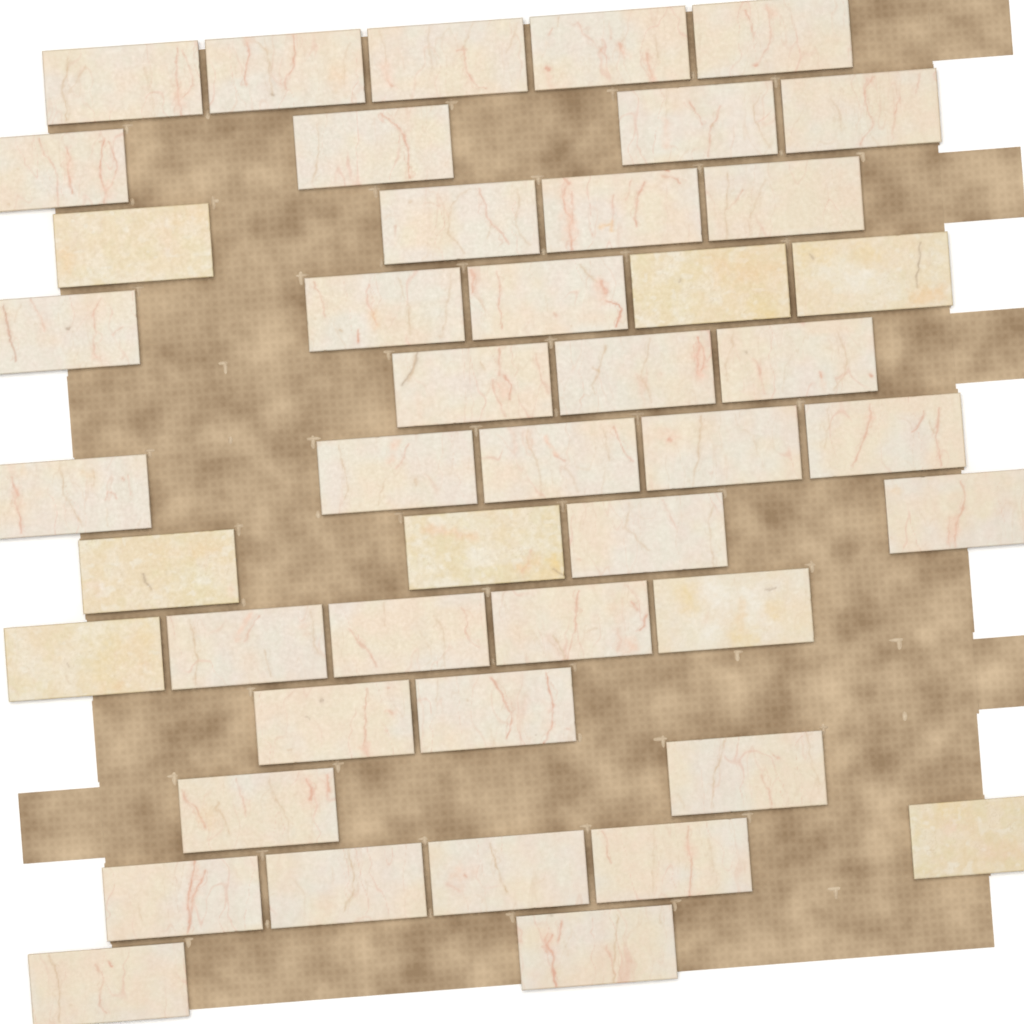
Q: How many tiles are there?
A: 46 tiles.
